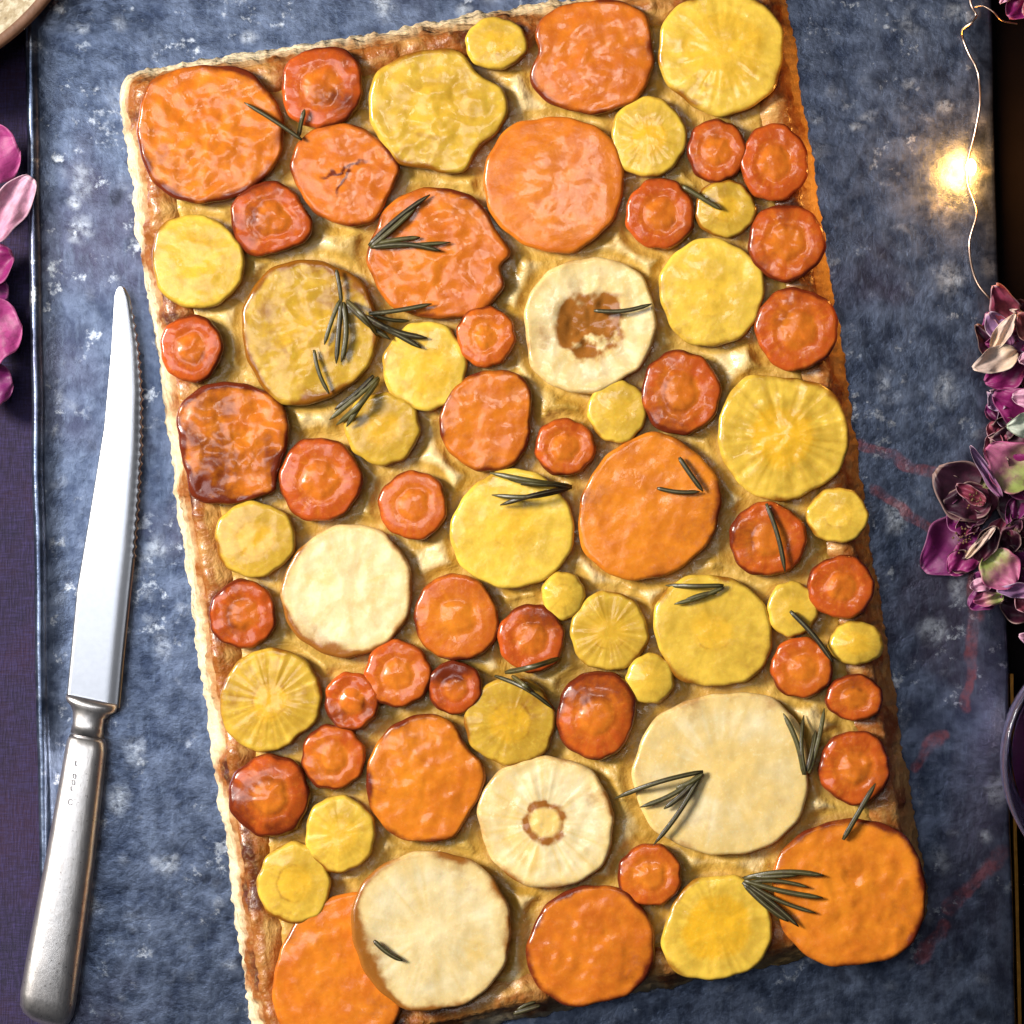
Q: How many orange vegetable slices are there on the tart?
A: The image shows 40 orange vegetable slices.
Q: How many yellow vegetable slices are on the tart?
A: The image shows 26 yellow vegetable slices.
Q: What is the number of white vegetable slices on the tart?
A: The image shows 5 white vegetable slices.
